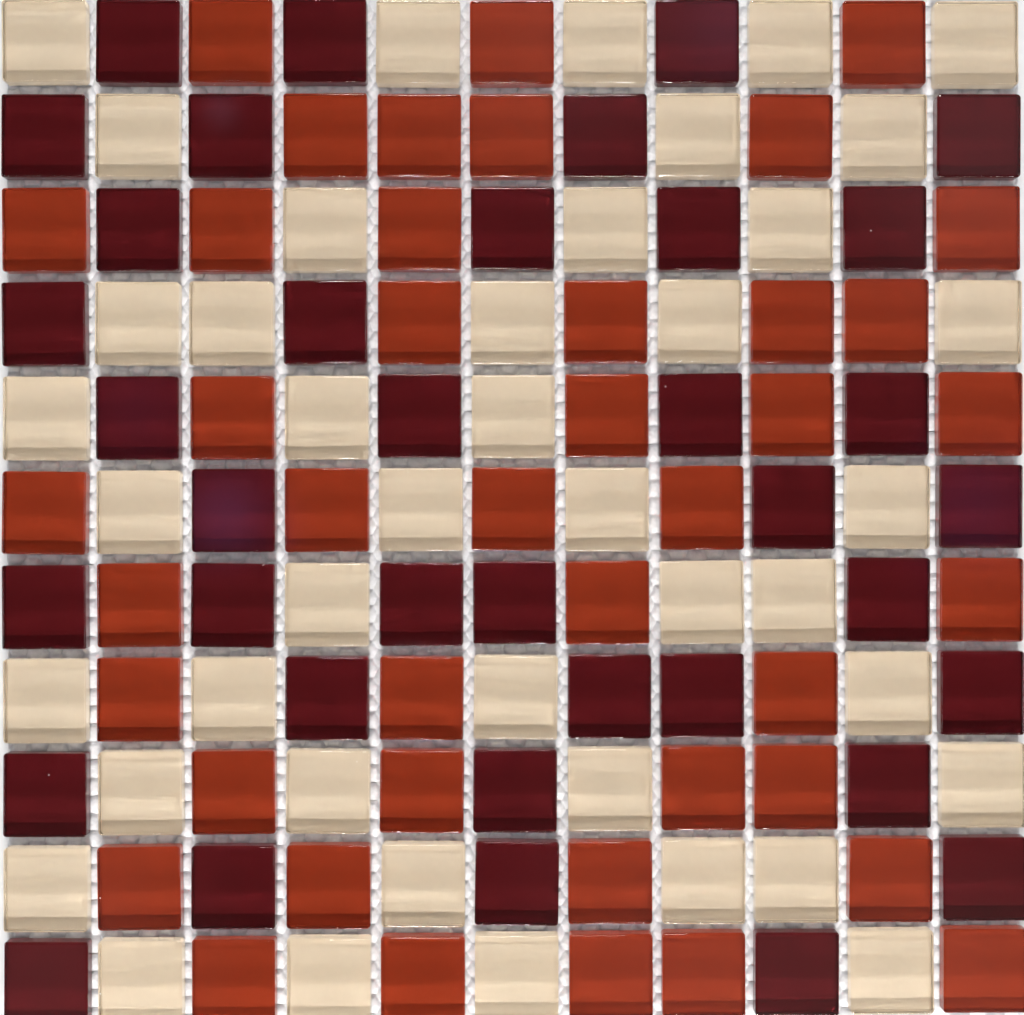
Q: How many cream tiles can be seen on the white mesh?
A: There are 42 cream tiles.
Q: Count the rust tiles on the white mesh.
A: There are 42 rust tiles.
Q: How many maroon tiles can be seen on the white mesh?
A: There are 37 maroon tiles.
